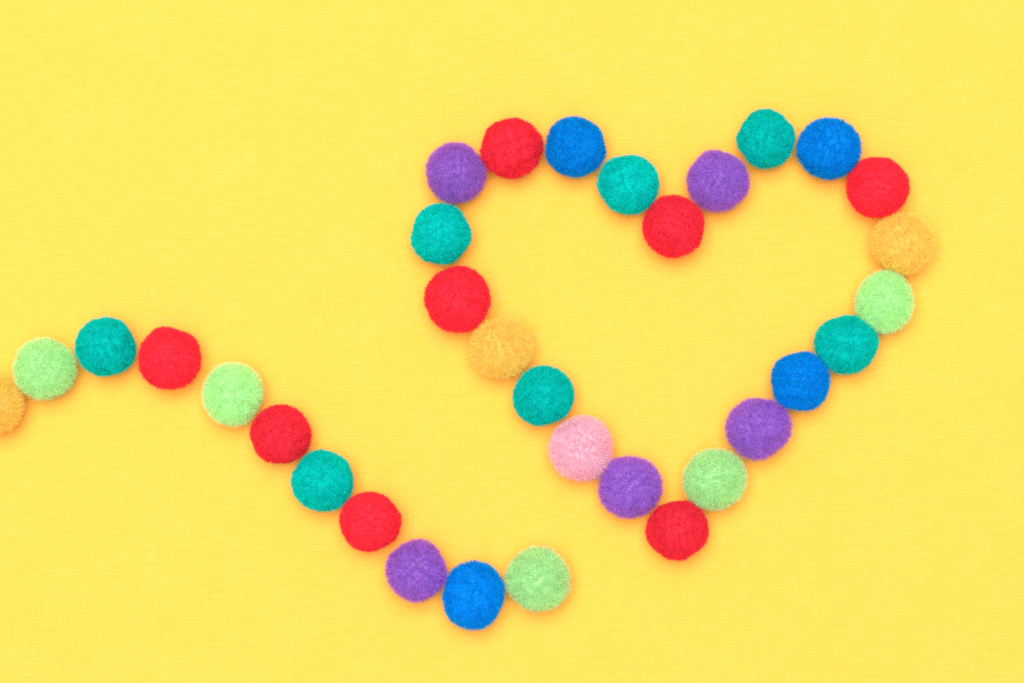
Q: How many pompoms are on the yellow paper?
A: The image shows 33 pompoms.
